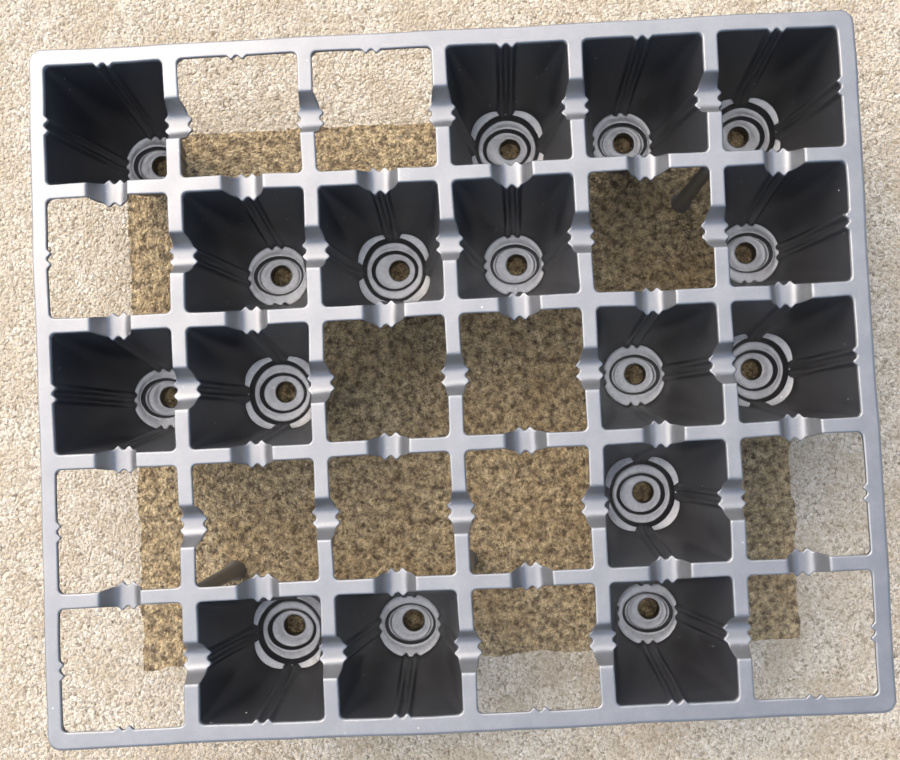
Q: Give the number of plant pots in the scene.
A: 16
